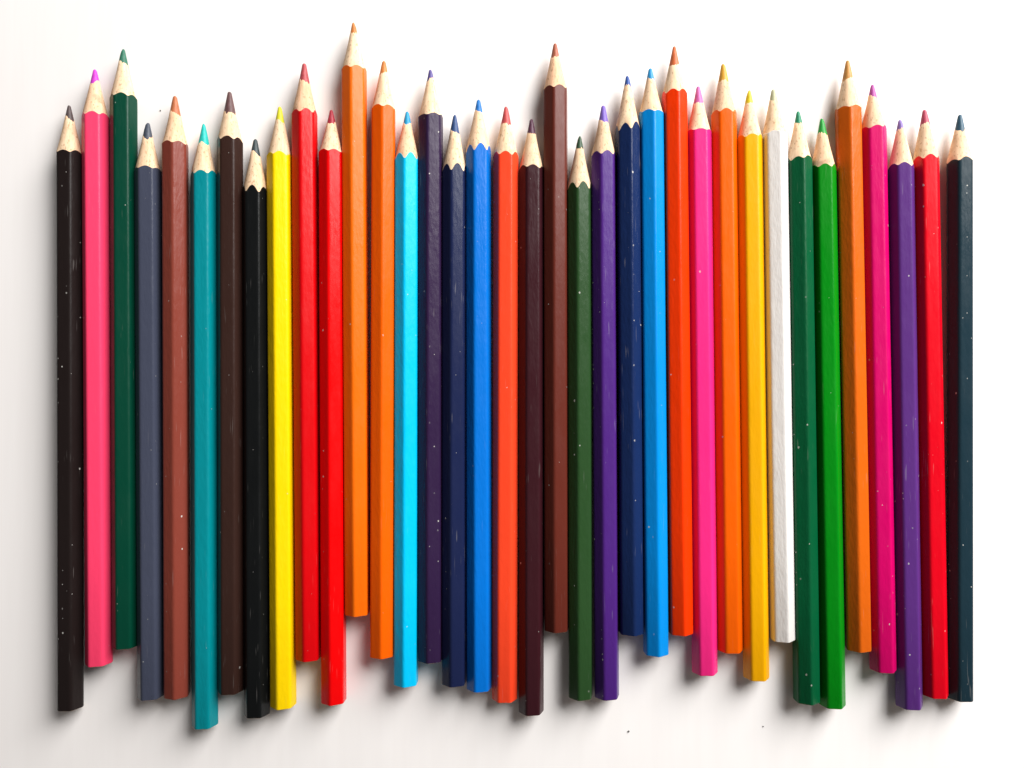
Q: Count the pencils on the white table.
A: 36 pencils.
